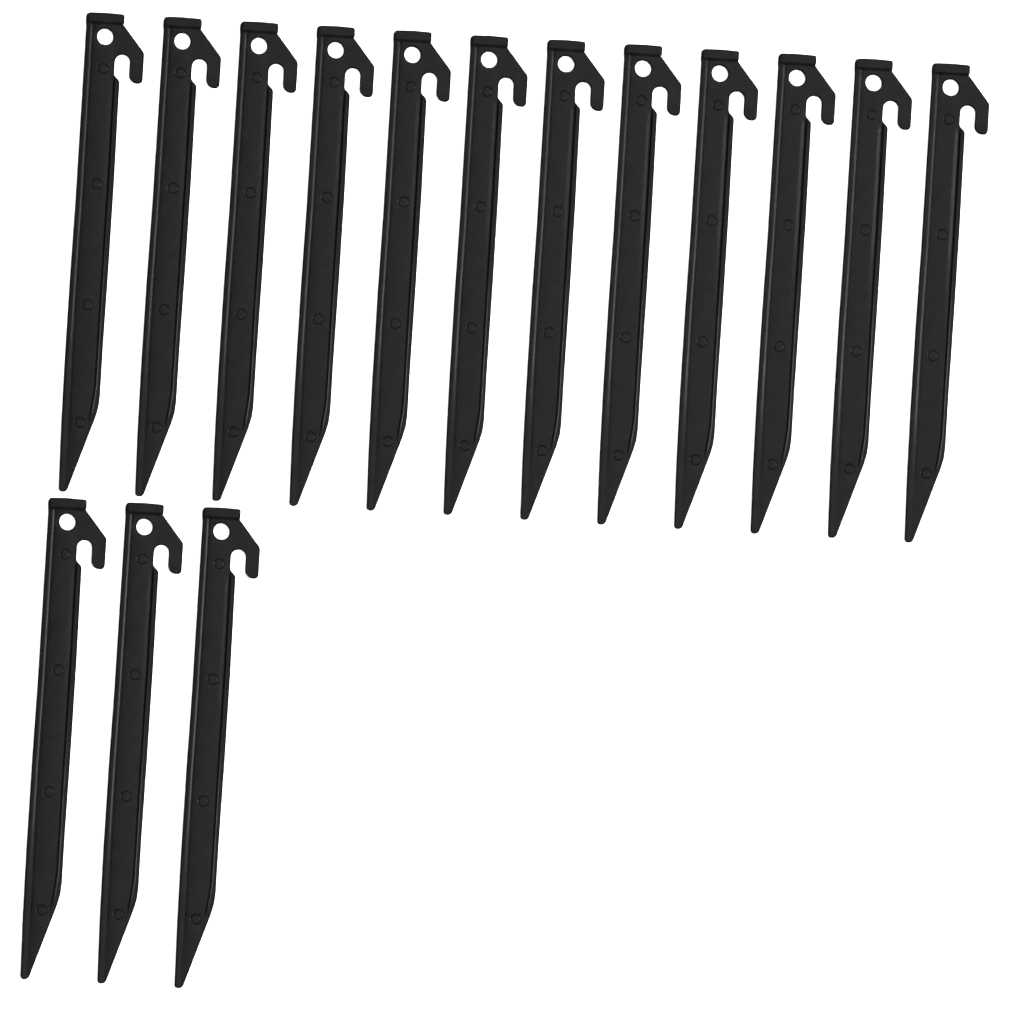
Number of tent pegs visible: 15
